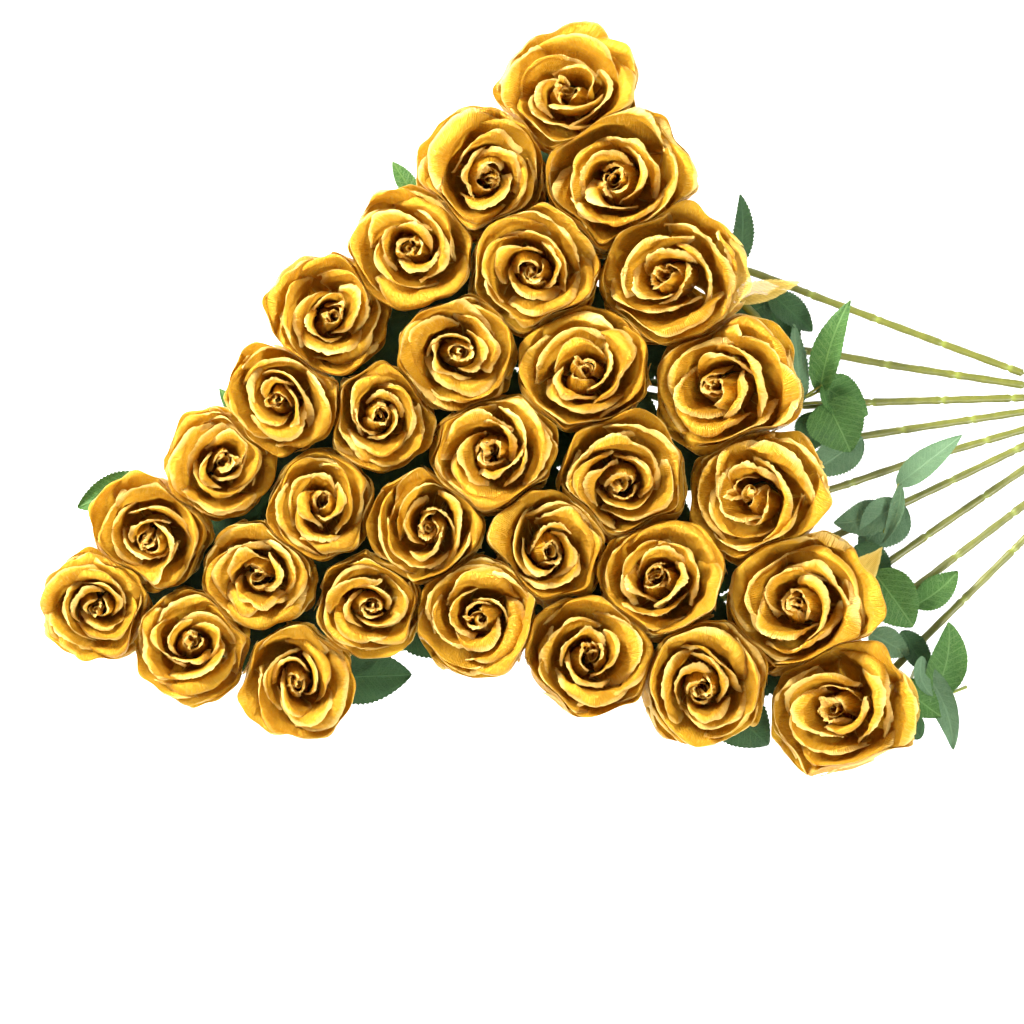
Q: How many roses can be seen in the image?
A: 31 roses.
